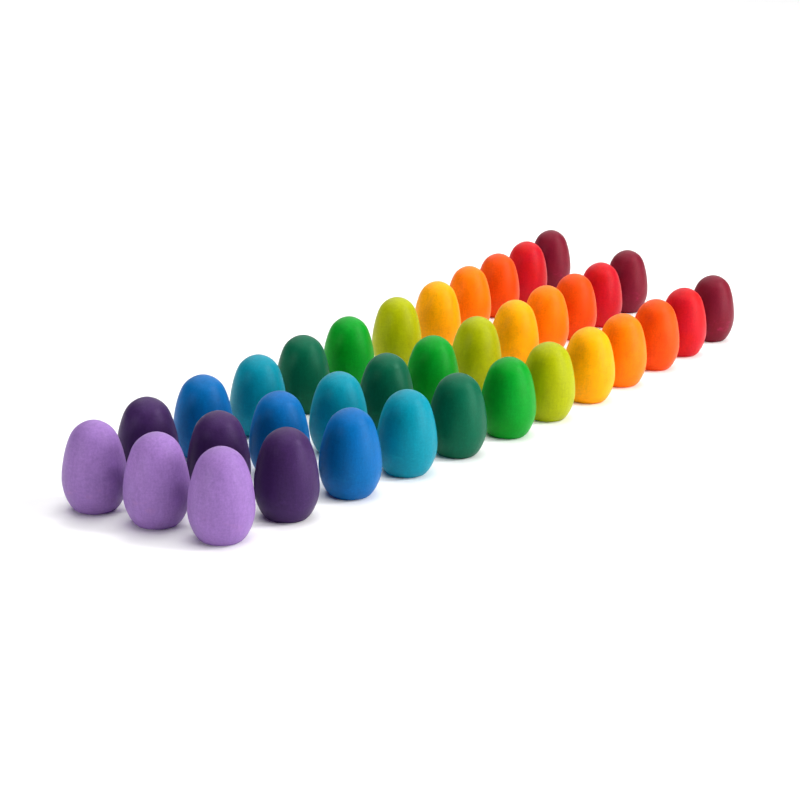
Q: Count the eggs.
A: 36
